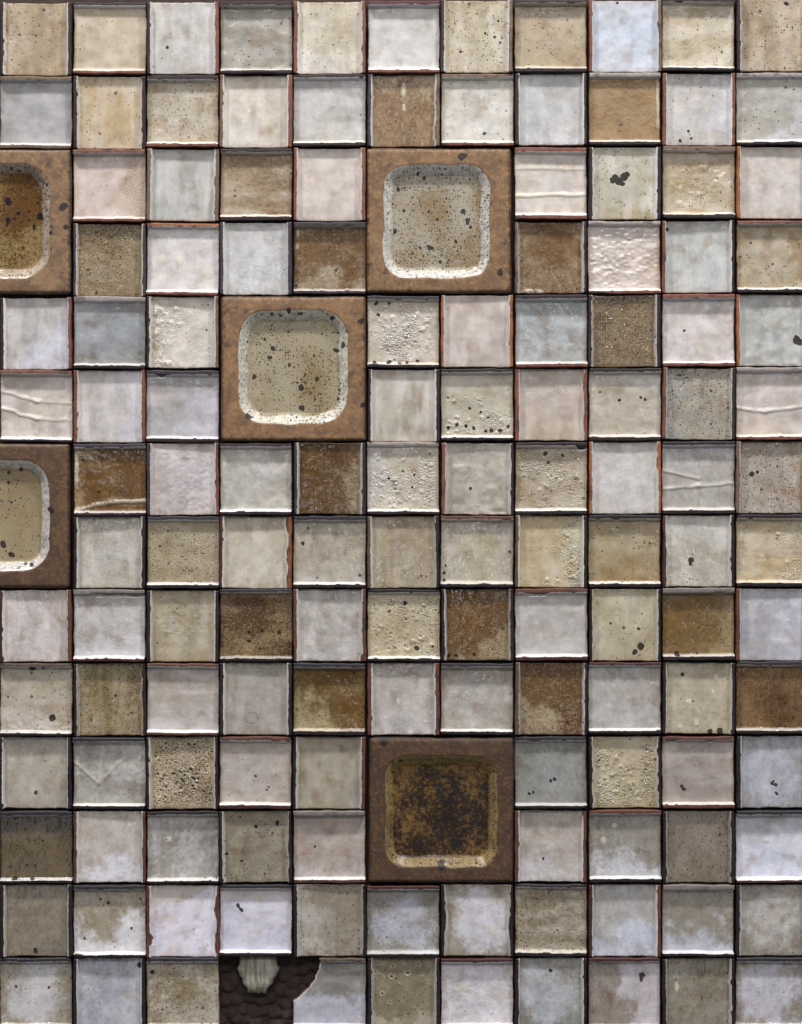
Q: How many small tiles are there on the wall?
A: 137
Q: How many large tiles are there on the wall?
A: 5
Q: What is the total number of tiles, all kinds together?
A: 142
